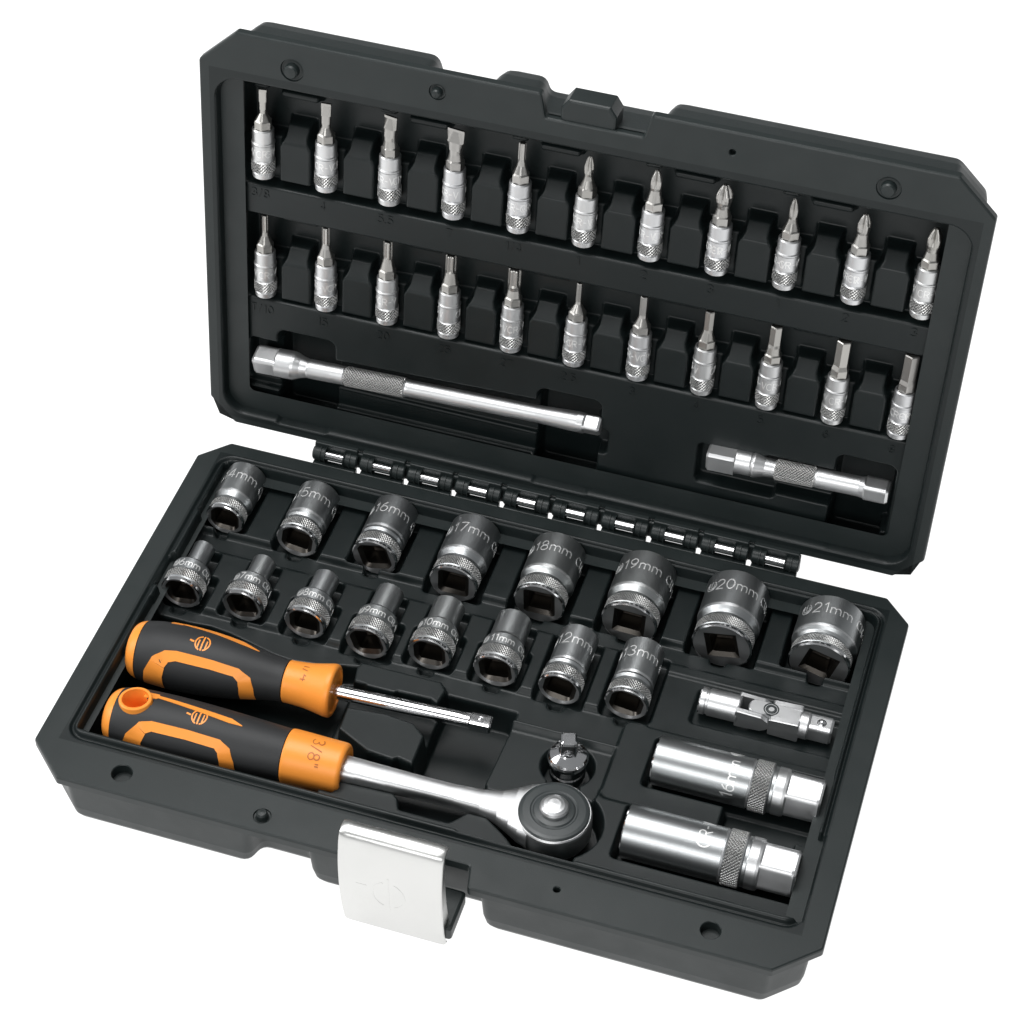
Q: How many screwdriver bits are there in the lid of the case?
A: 22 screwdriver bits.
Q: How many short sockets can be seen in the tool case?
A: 16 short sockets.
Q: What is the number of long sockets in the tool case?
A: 2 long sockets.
